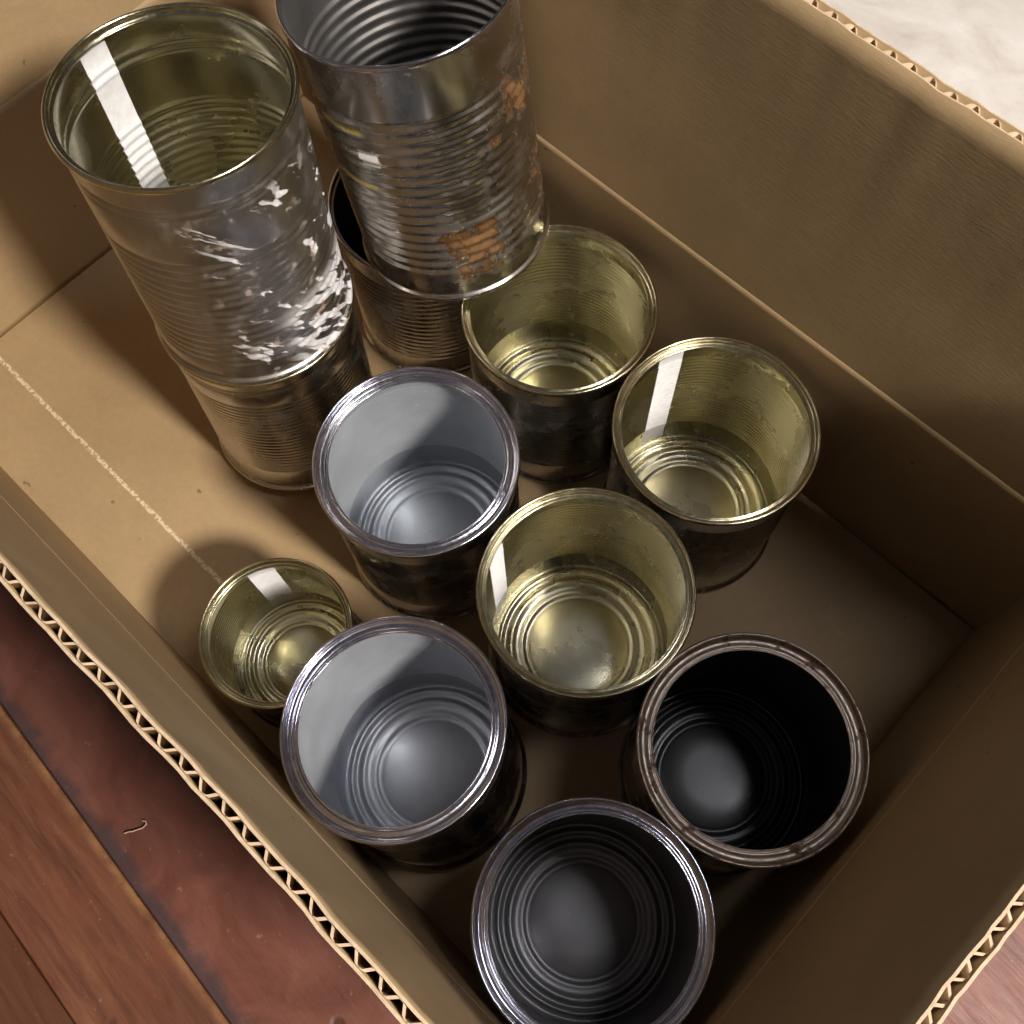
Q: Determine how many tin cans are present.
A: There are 12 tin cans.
